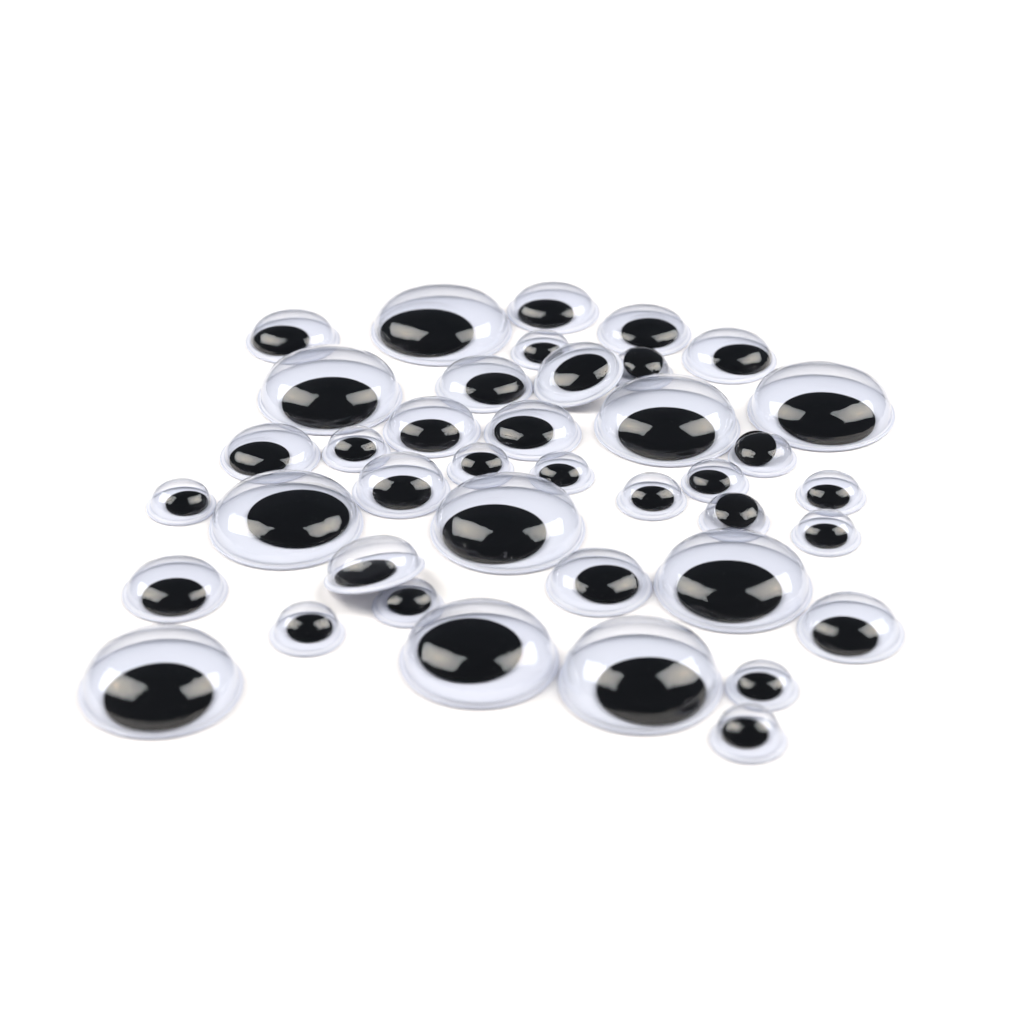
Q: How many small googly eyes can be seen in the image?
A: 16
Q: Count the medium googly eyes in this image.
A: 14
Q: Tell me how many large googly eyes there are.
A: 10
